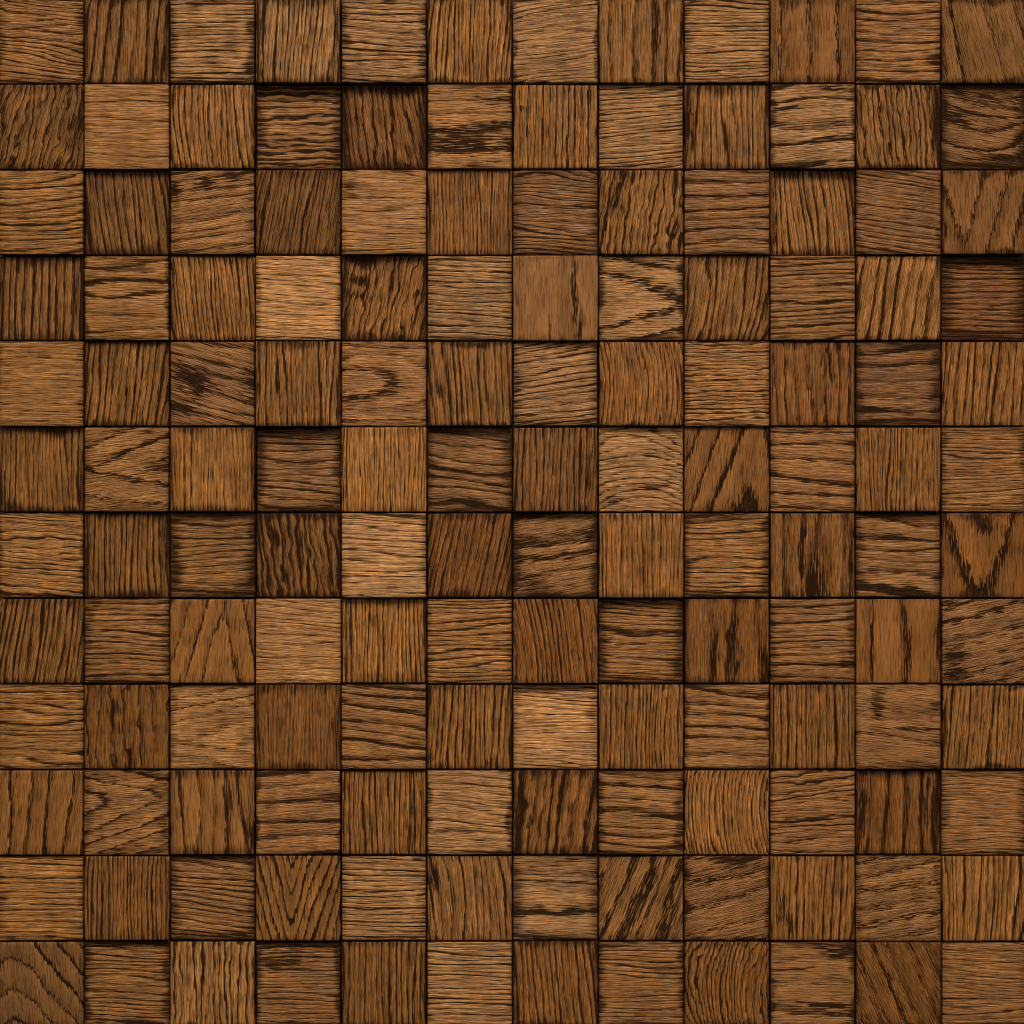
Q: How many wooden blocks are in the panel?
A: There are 144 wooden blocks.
